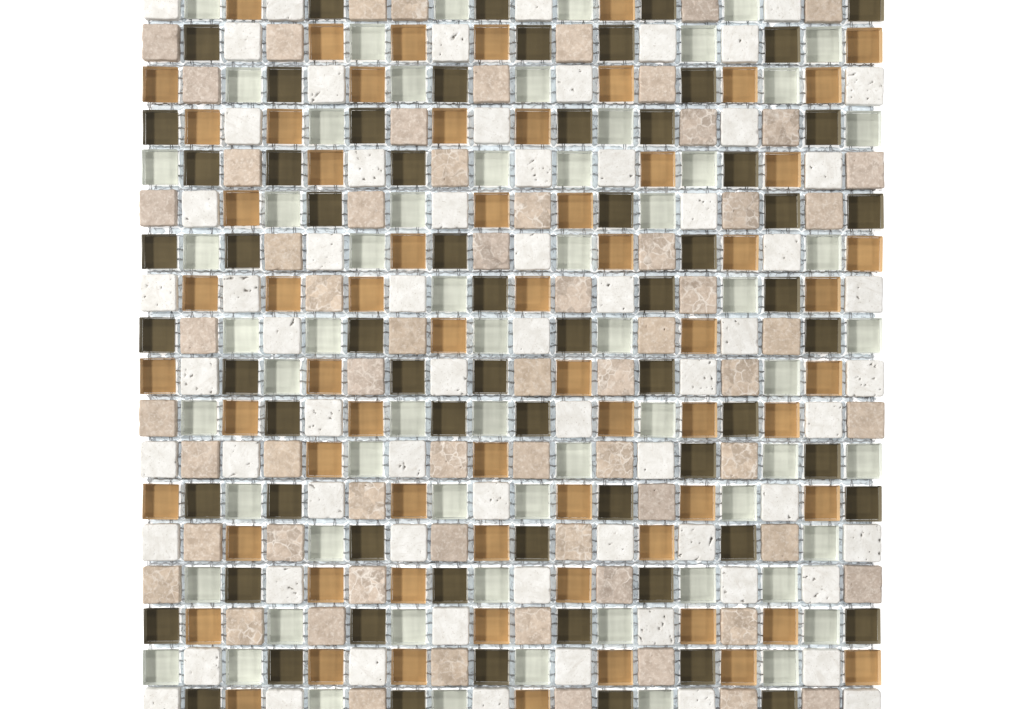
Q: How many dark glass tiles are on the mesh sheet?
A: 66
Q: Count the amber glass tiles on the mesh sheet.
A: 65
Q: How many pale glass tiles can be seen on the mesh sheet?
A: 63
